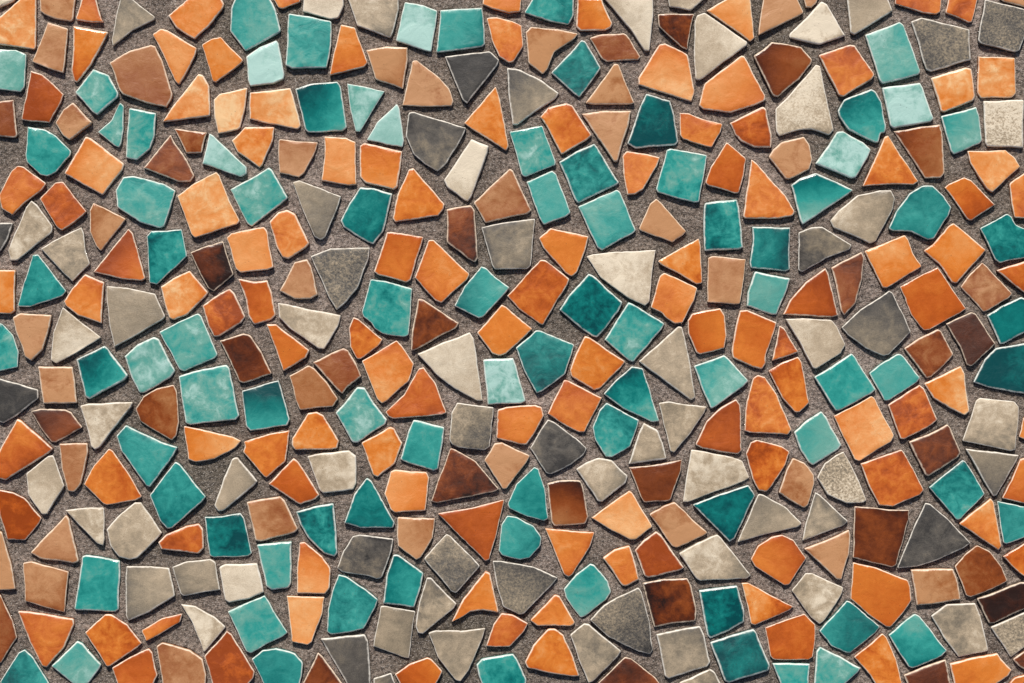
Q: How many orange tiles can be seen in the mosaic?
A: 118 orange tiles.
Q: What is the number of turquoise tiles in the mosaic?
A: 86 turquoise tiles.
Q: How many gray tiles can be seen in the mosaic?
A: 72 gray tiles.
